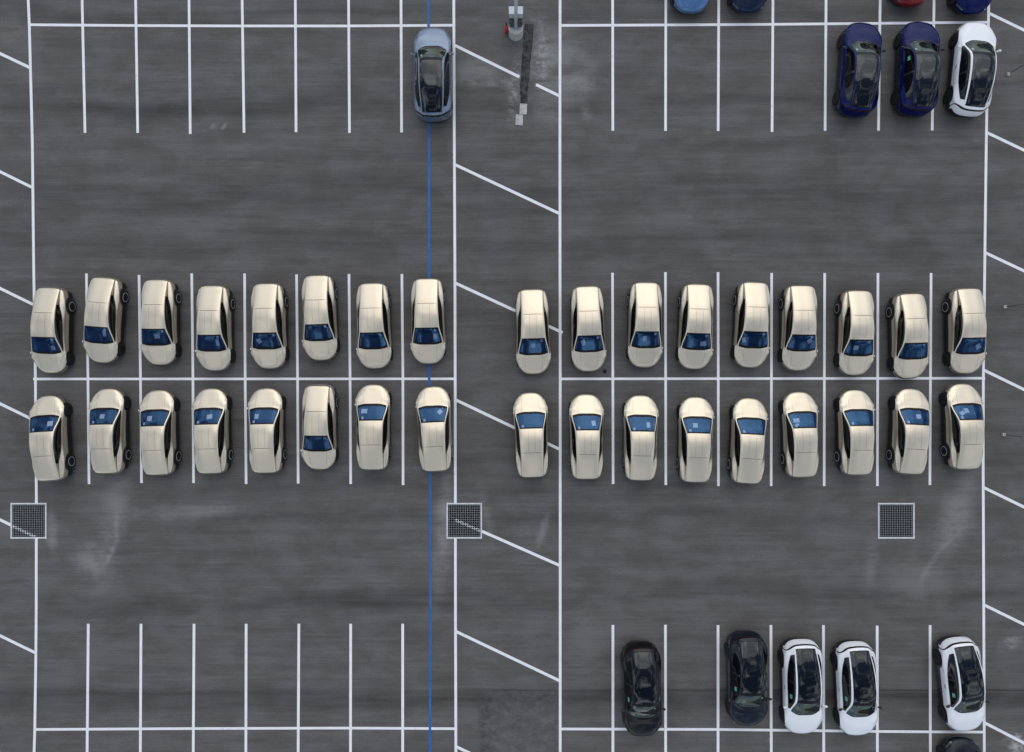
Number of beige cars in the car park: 34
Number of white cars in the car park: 4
